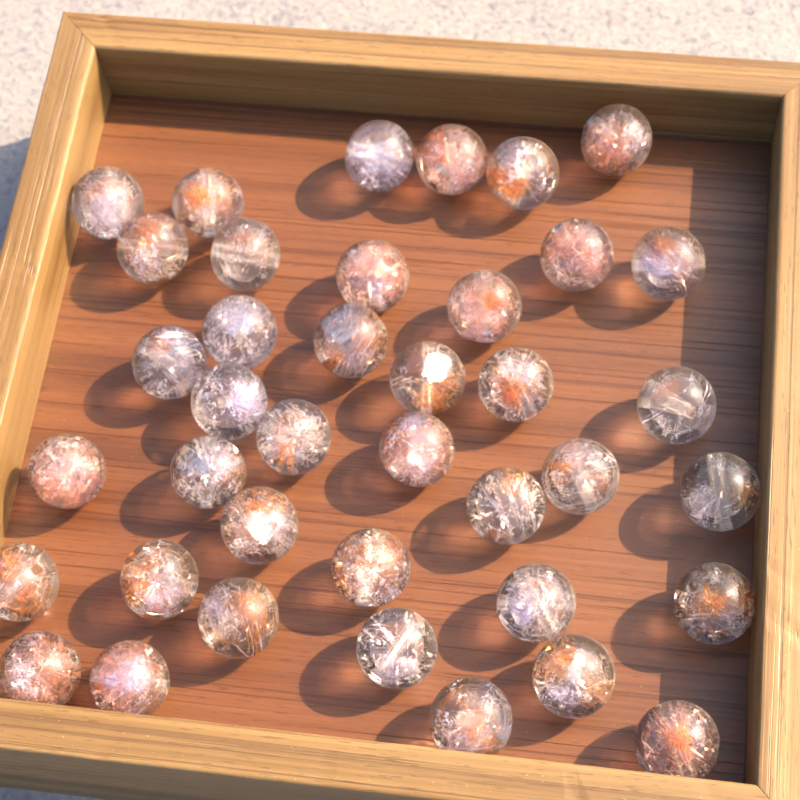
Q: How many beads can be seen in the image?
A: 39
